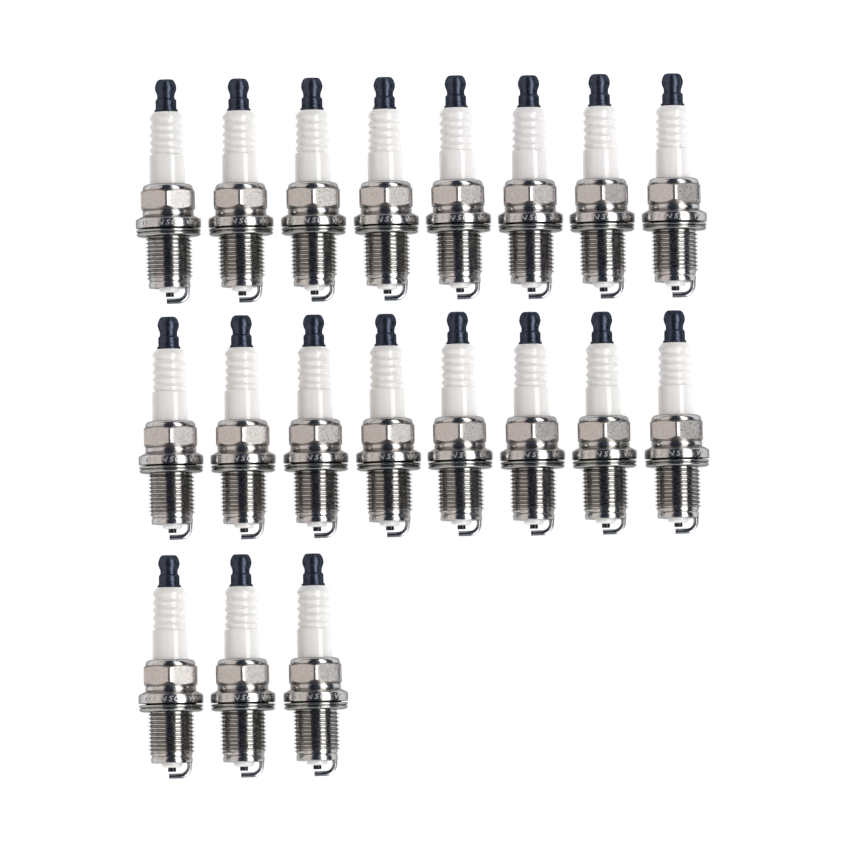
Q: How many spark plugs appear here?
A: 19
